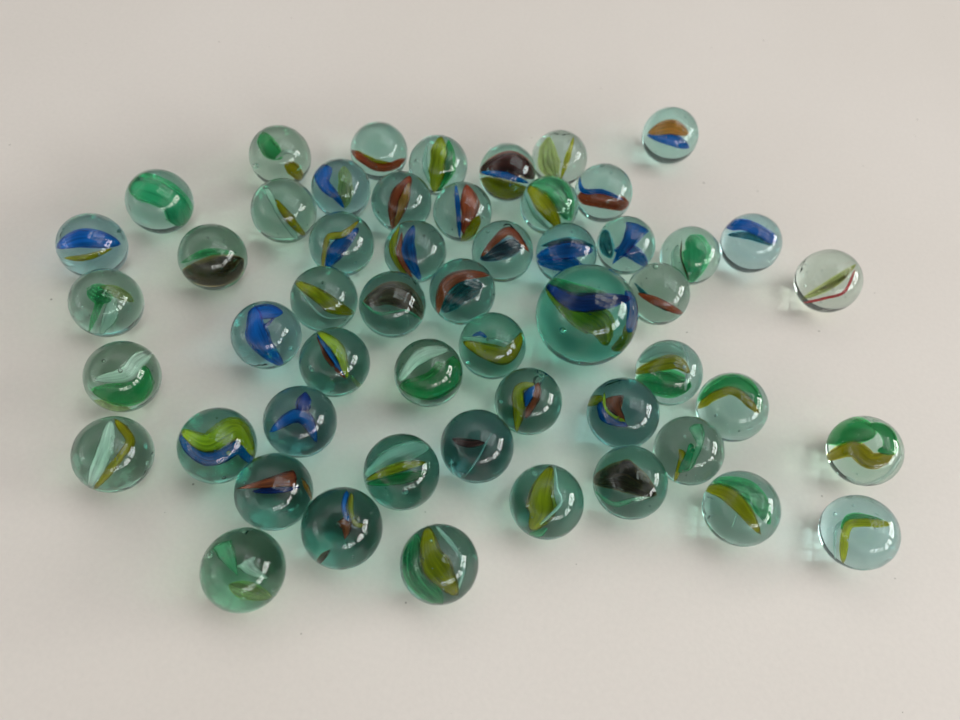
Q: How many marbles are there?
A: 53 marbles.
